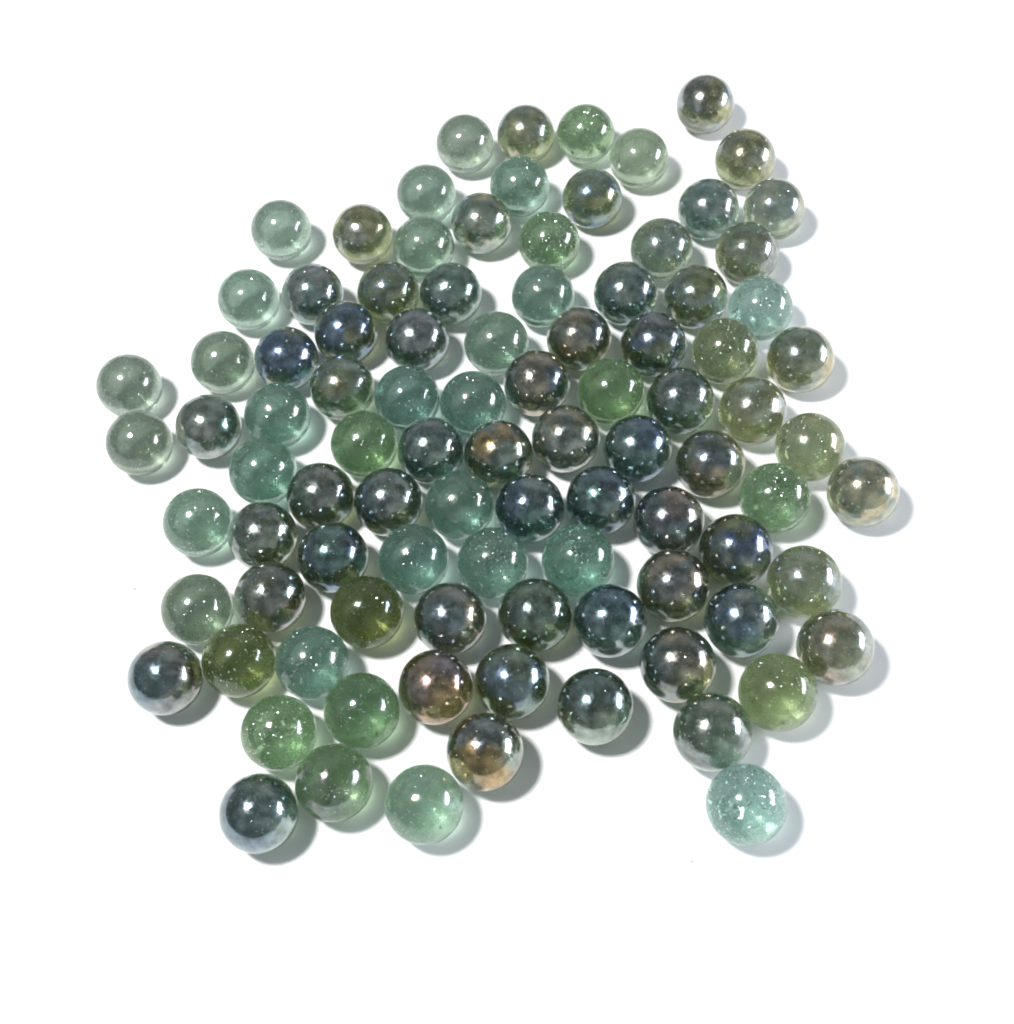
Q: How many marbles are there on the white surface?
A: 95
